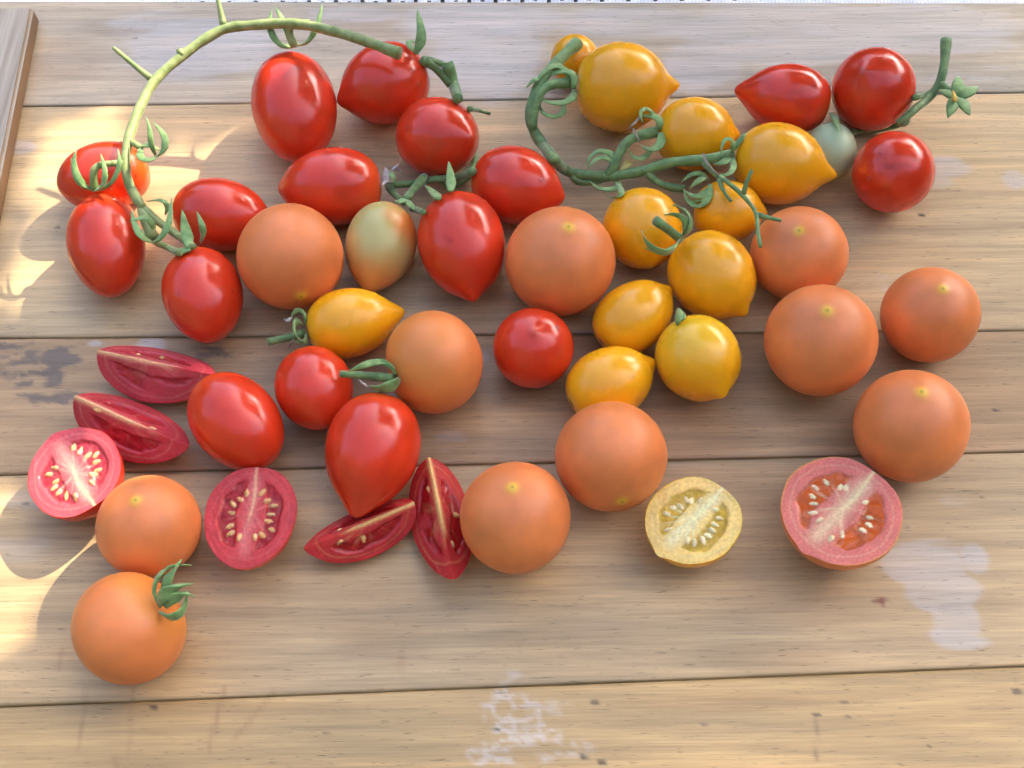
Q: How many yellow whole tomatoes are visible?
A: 11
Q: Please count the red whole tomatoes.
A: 17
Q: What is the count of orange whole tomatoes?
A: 11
